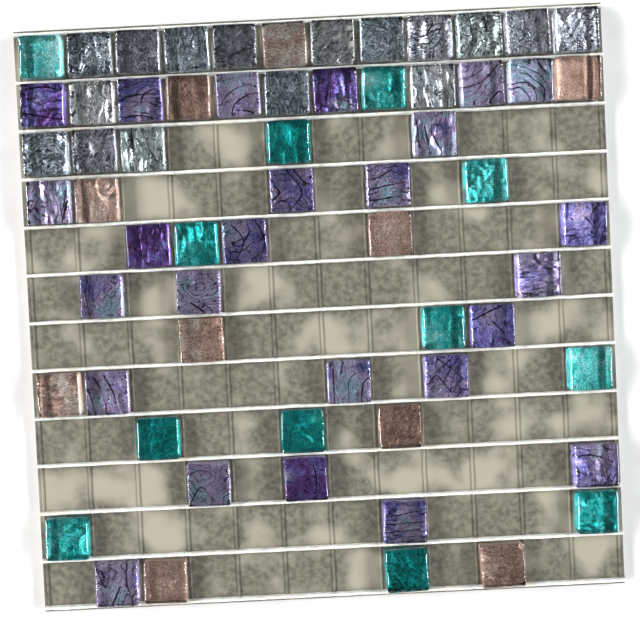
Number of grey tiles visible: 16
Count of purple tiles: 25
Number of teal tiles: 12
